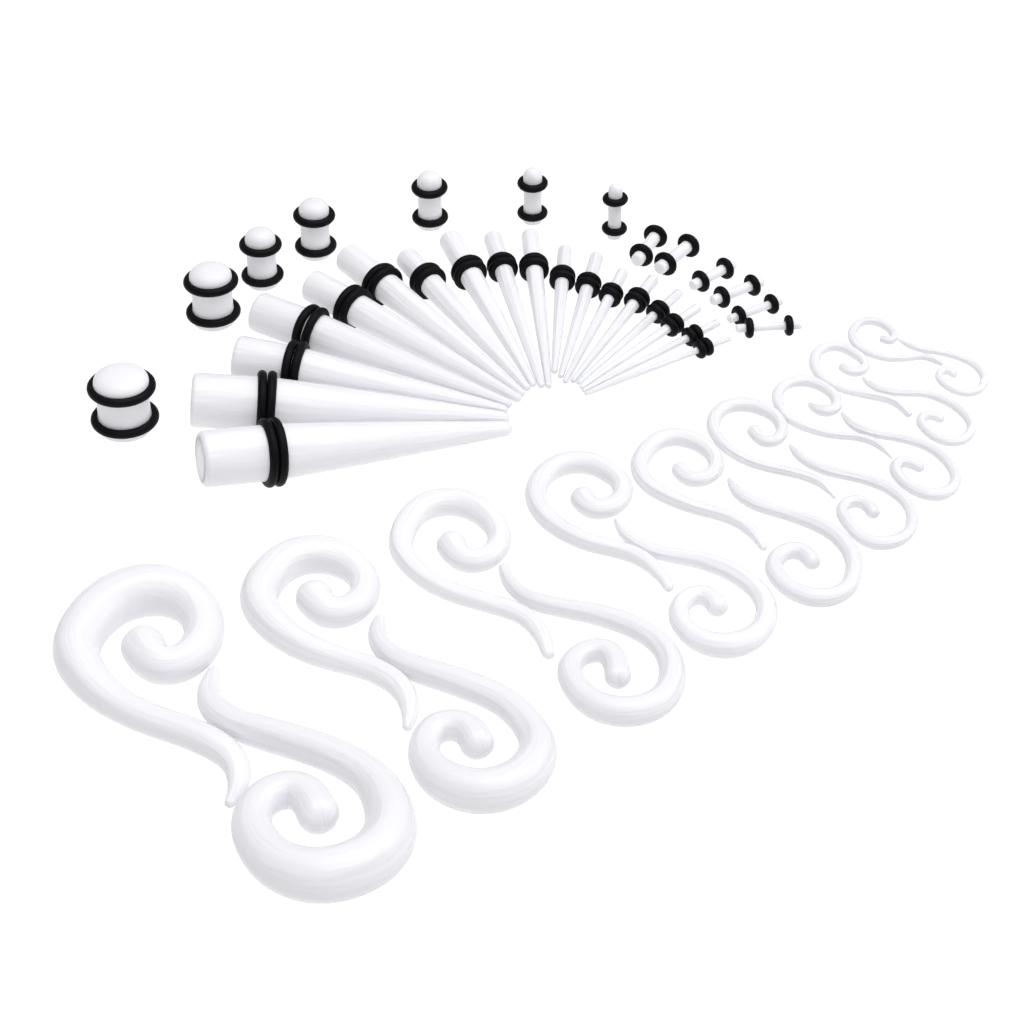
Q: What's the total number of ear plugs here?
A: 13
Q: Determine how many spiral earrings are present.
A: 18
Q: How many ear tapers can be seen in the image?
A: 18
